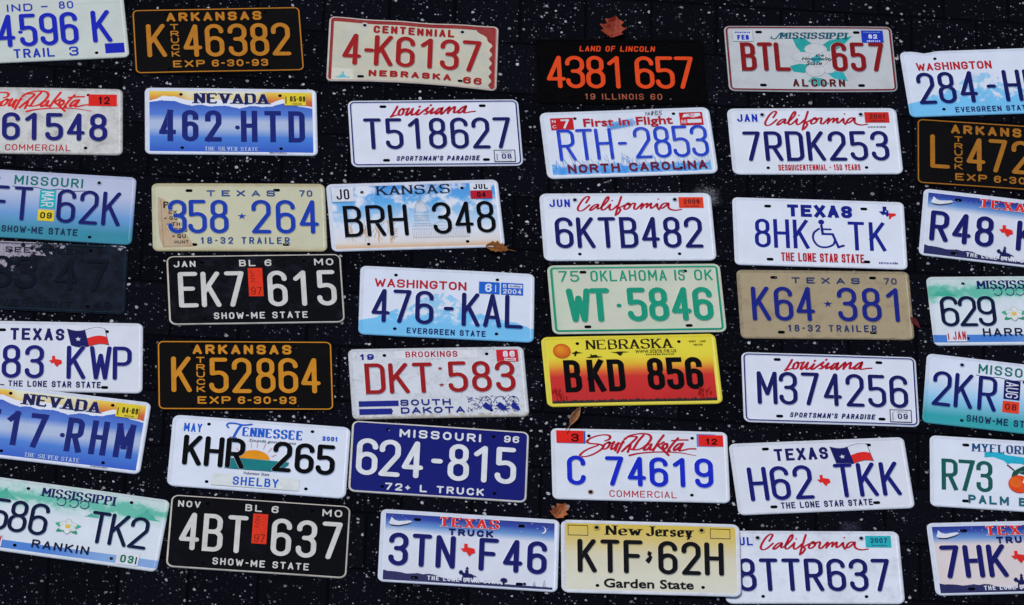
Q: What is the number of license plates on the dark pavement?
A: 42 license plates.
